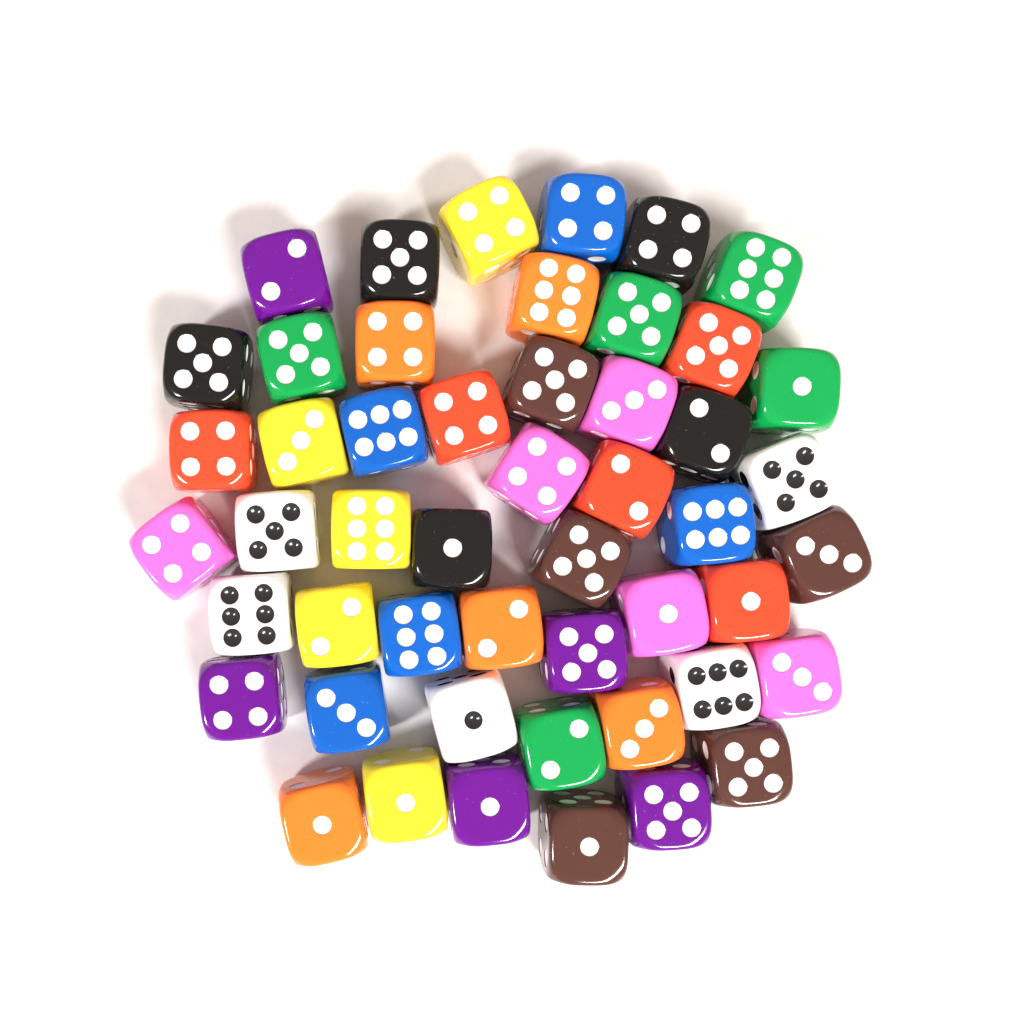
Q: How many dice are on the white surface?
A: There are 50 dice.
